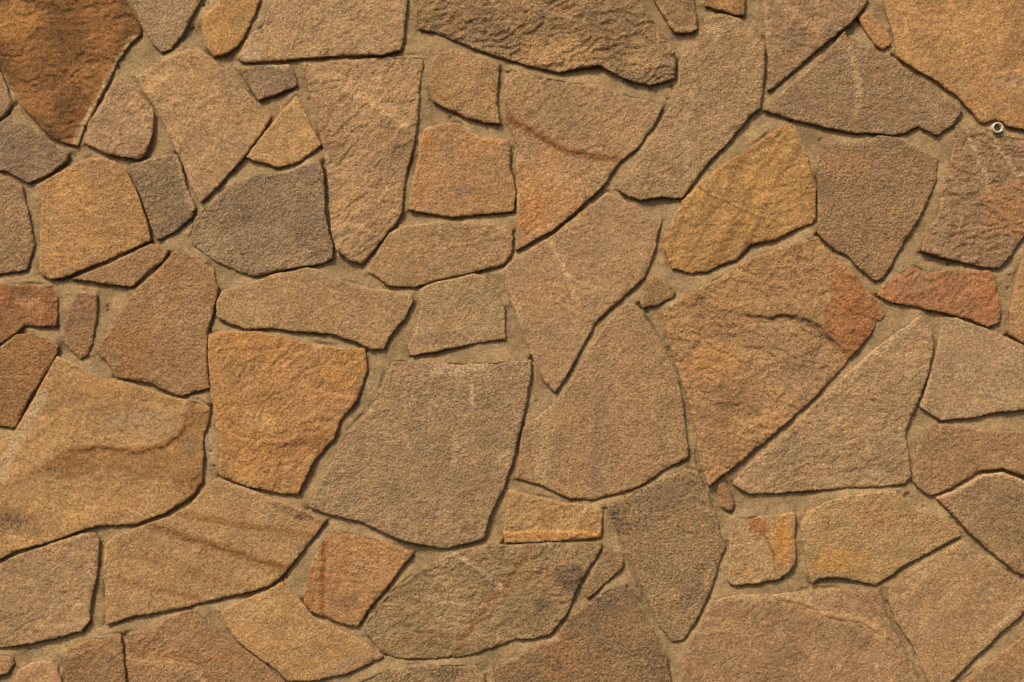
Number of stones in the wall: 70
